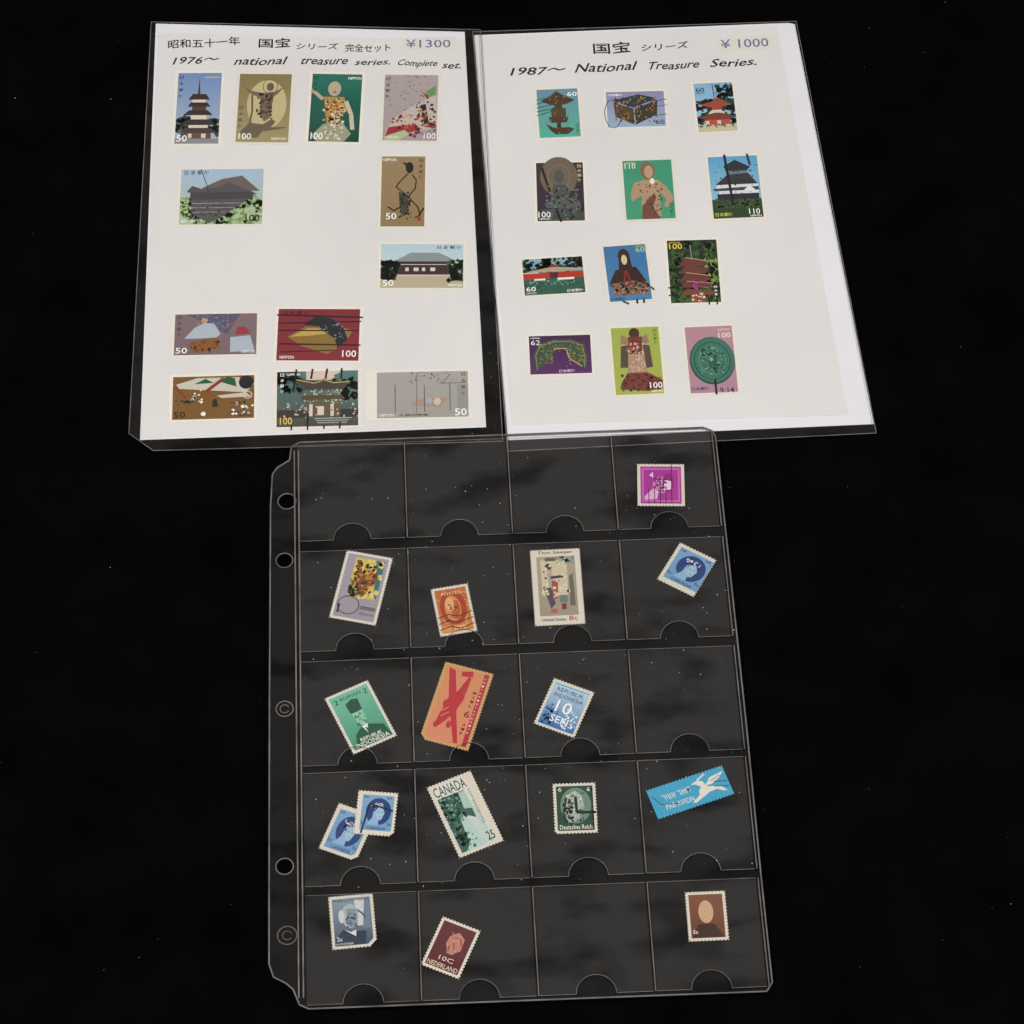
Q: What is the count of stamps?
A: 40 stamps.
